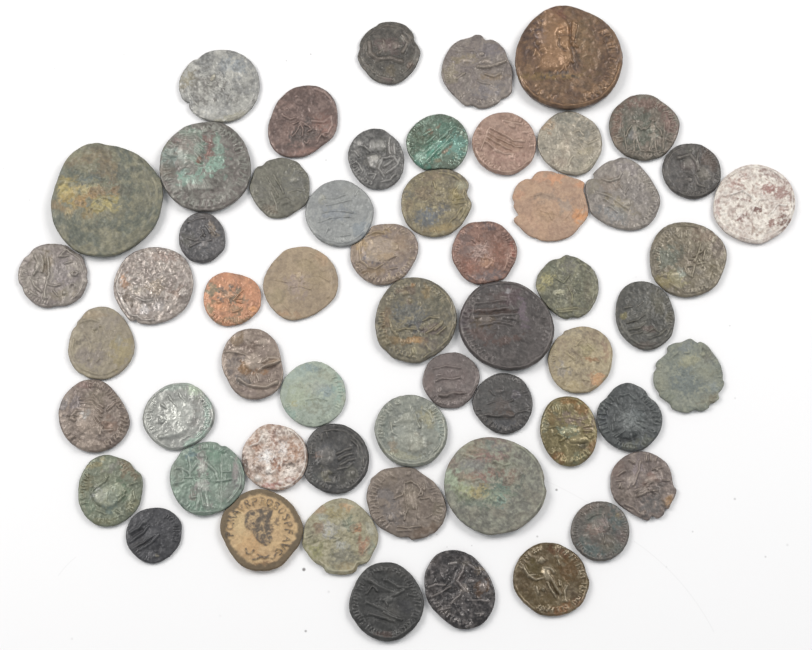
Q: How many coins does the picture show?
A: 57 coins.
